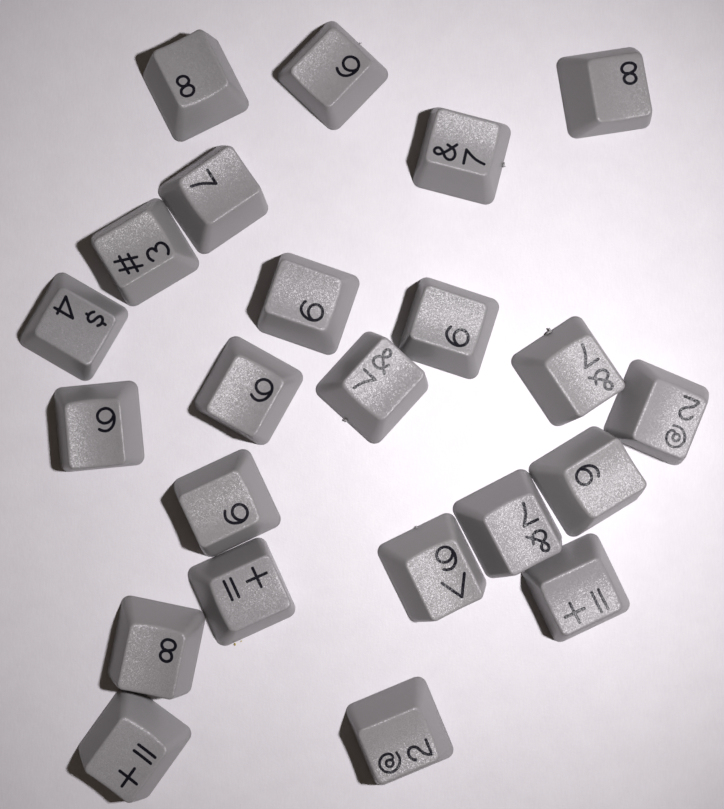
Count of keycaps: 23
